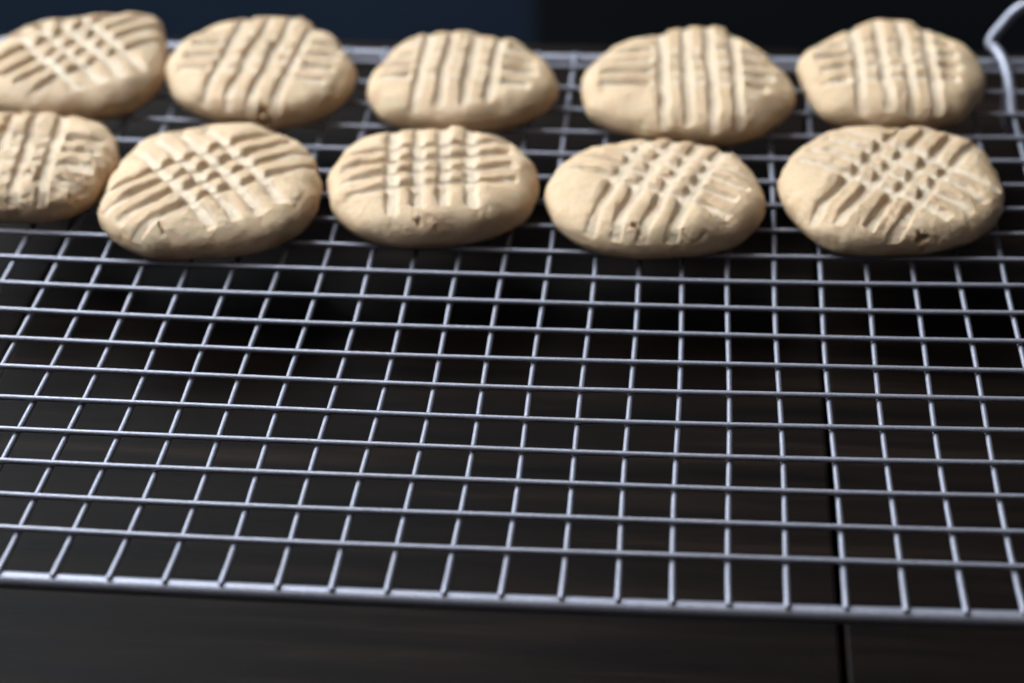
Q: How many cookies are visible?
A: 10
